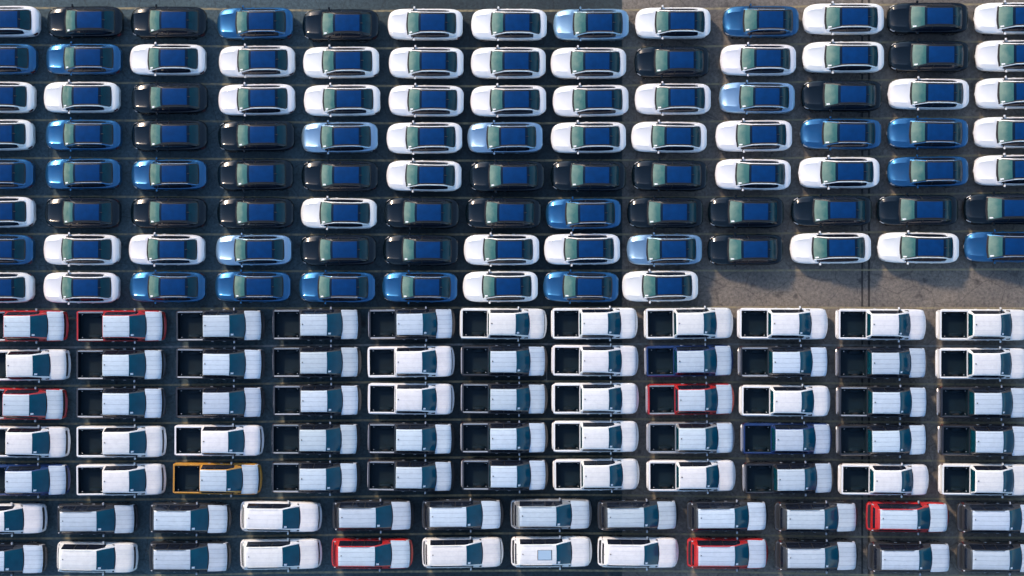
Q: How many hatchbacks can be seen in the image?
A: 100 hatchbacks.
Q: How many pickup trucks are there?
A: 55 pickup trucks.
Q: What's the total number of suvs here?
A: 24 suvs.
